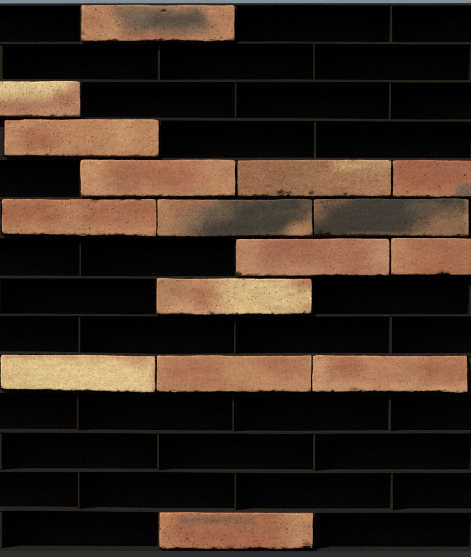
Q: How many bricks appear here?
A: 16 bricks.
